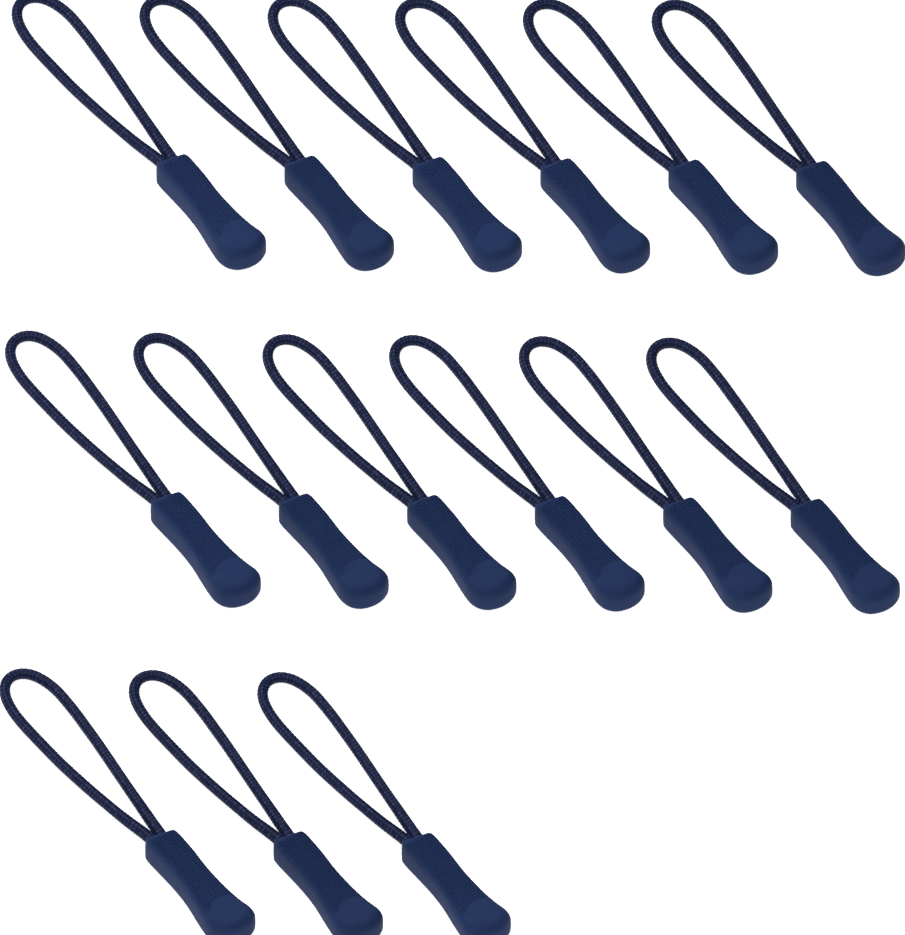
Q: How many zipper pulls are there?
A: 15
